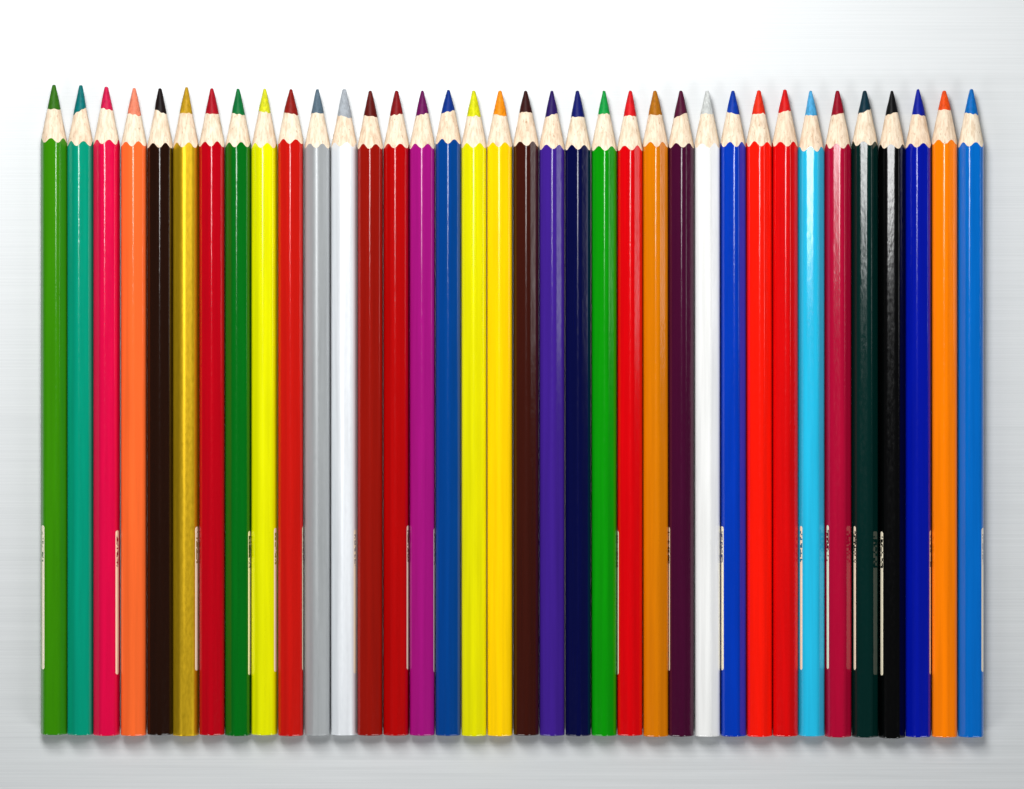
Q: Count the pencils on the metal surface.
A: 36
